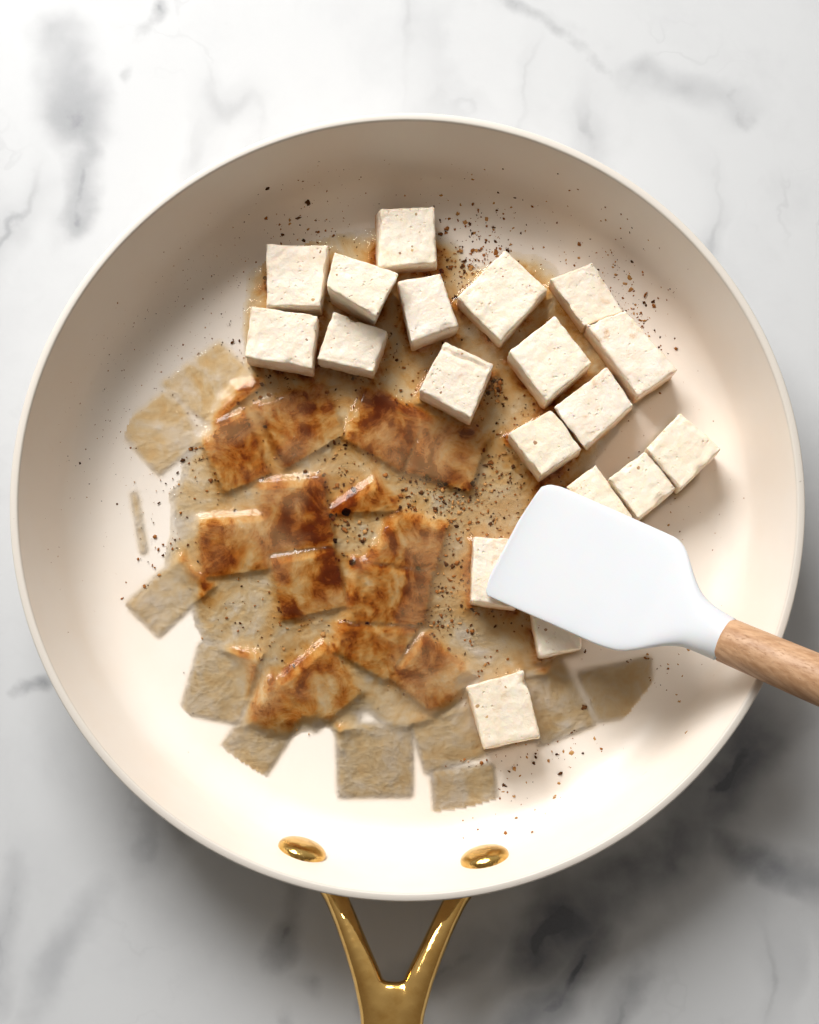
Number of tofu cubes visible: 19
